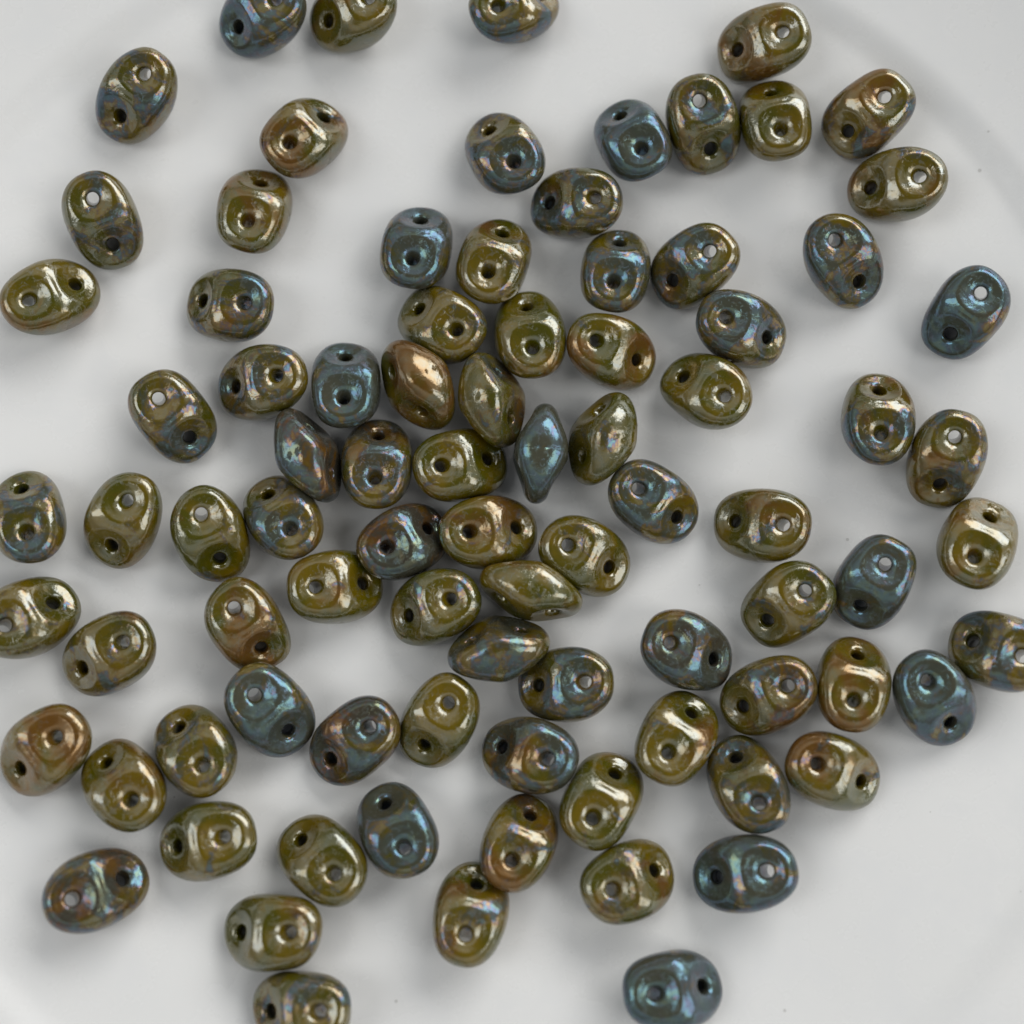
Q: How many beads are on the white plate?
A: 87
